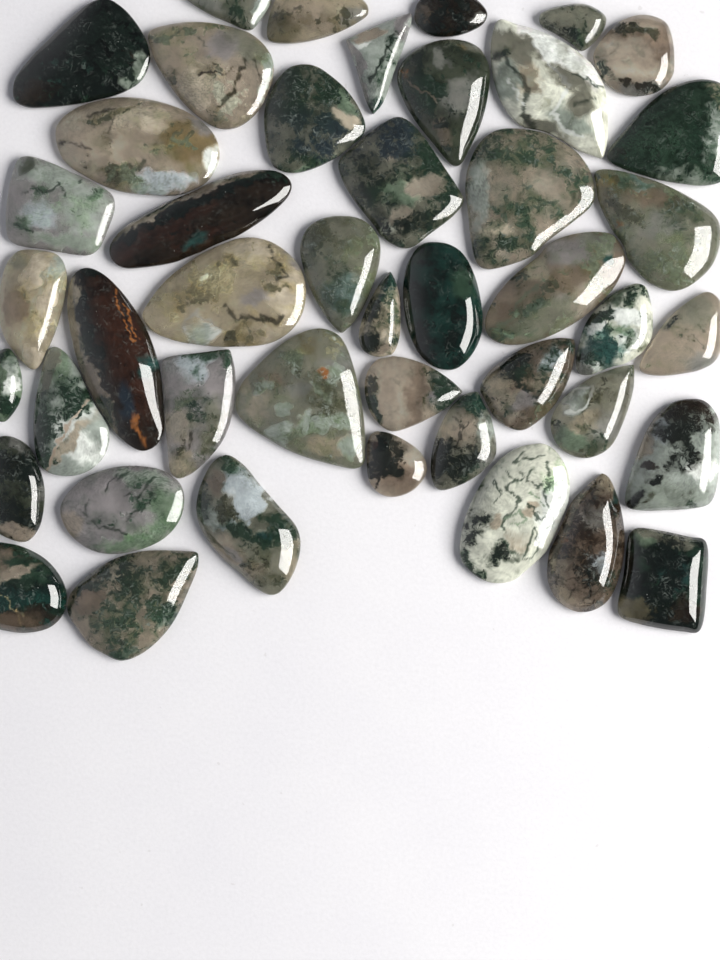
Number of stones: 45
